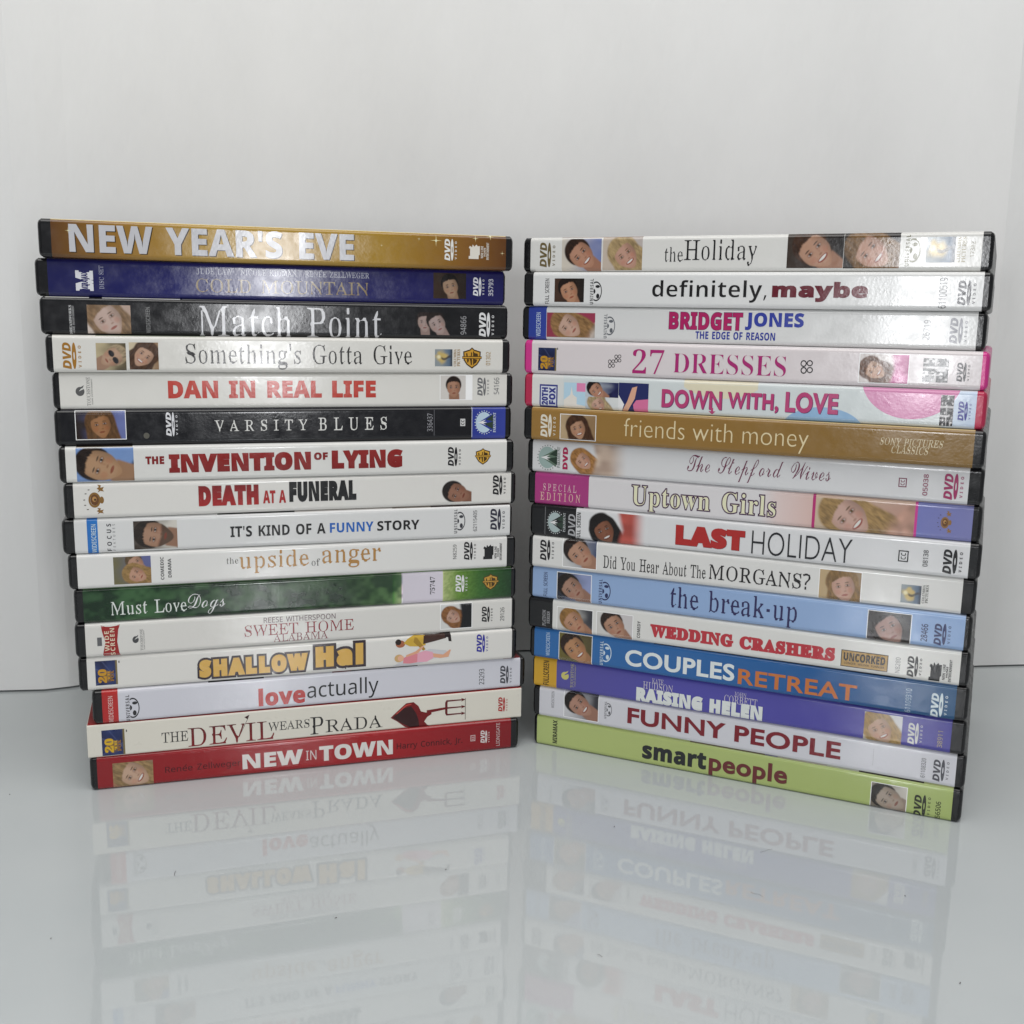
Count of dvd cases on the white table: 32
